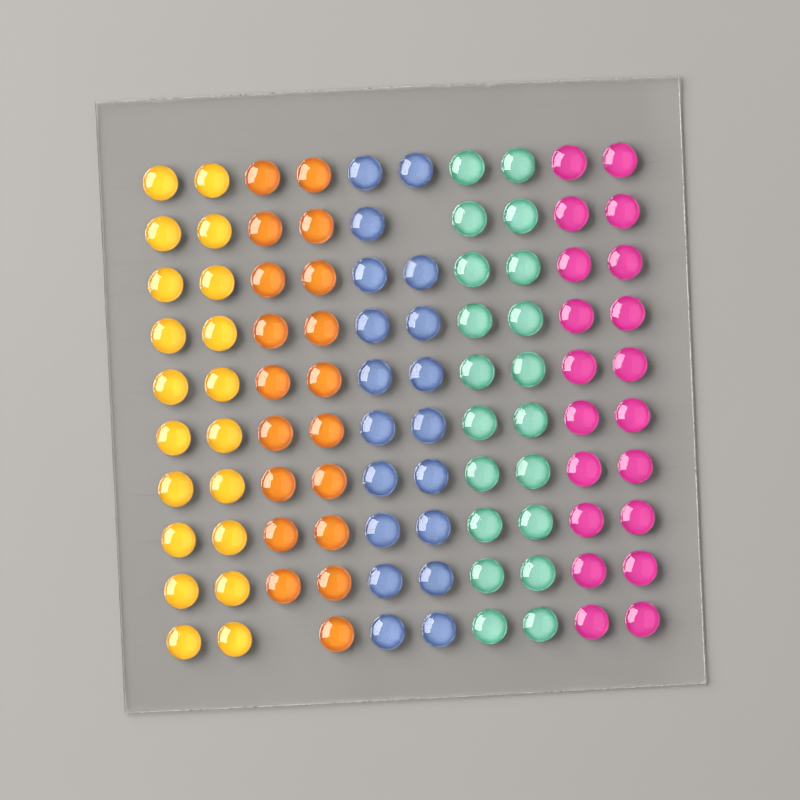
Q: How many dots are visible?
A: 98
